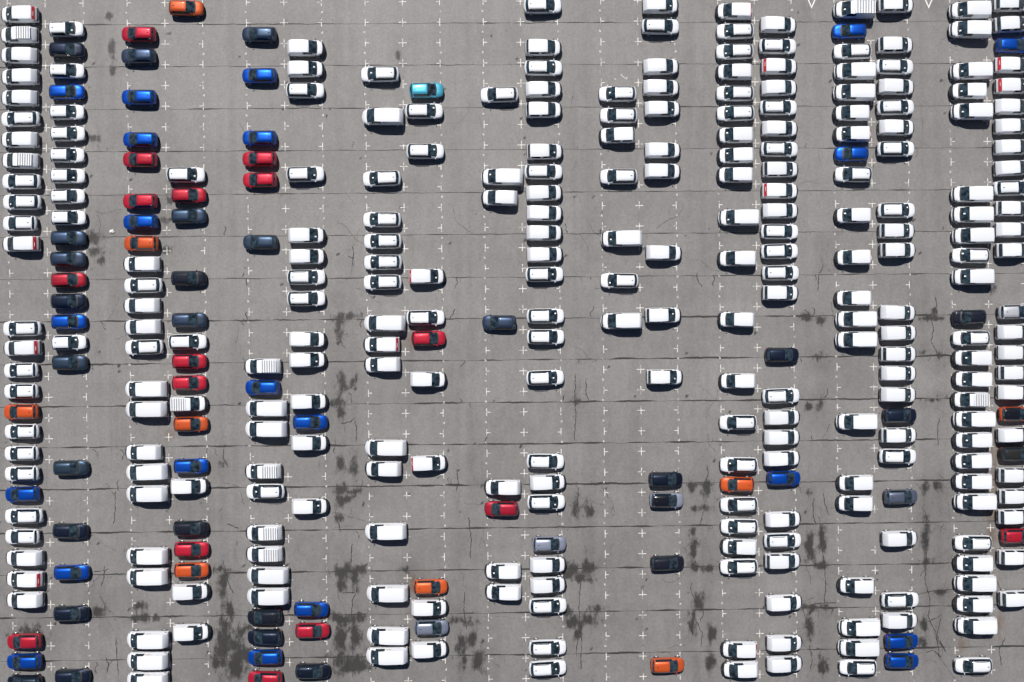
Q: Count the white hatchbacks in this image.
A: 16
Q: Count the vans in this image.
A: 189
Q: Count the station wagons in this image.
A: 72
